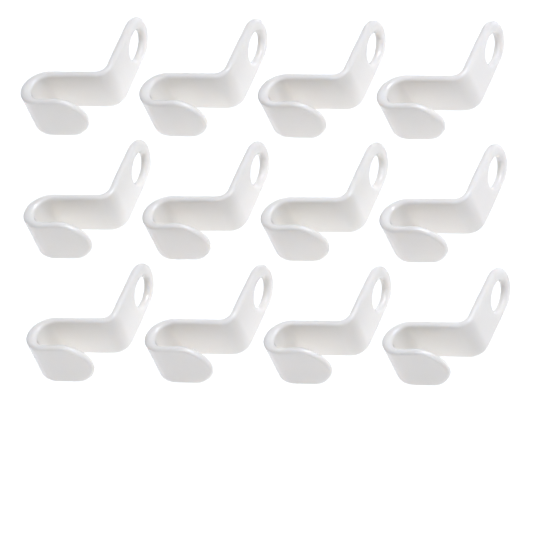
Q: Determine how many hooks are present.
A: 12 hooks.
